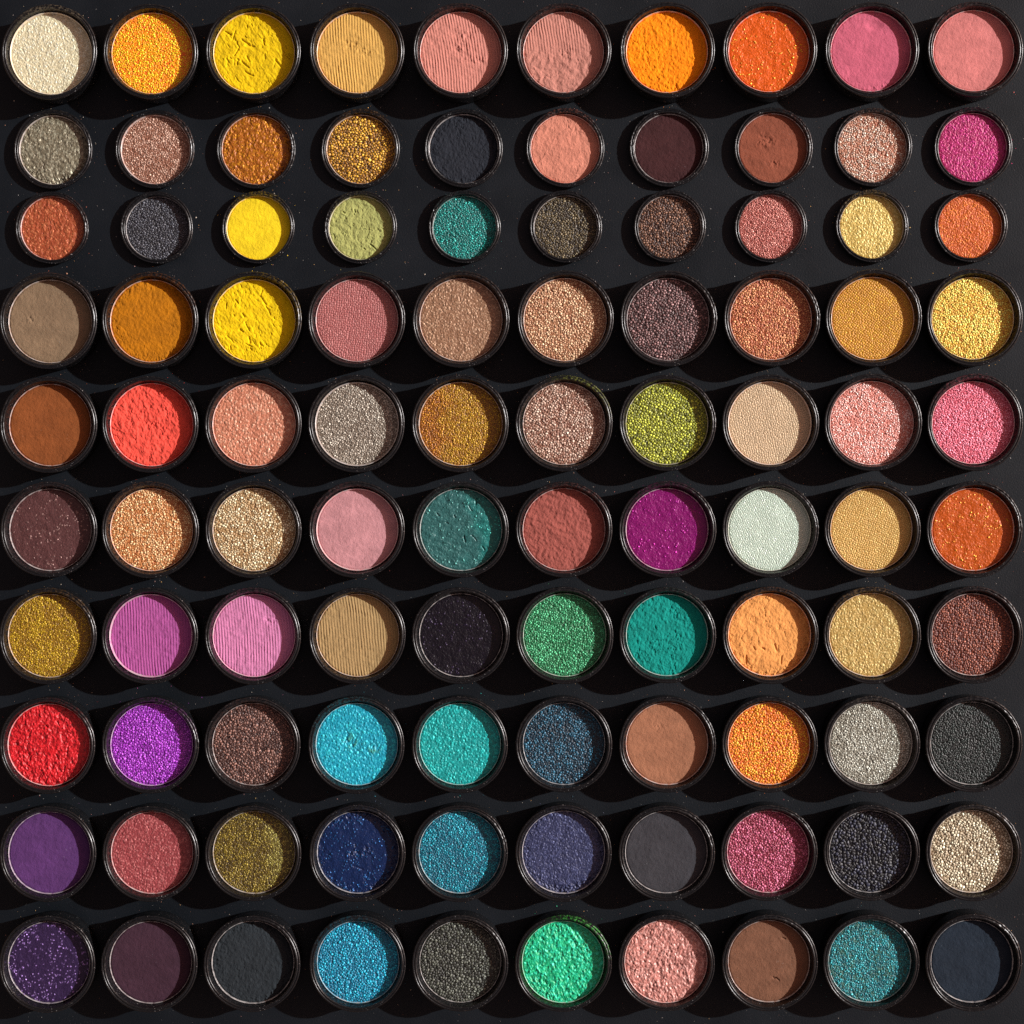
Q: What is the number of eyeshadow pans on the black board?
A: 100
